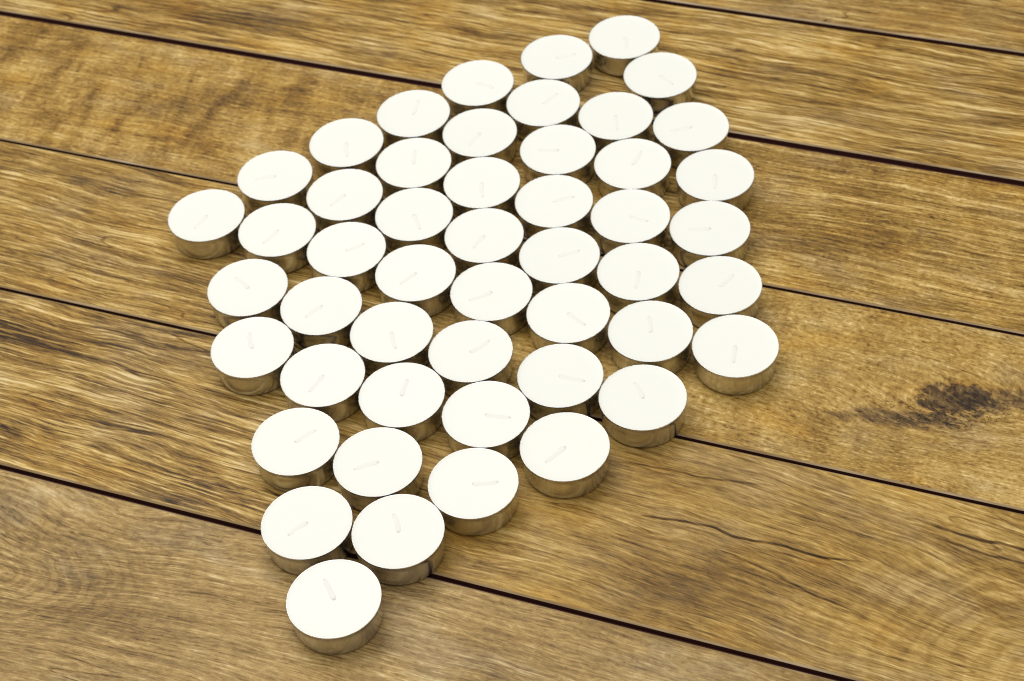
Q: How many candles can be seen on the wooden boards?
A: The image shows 50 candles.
